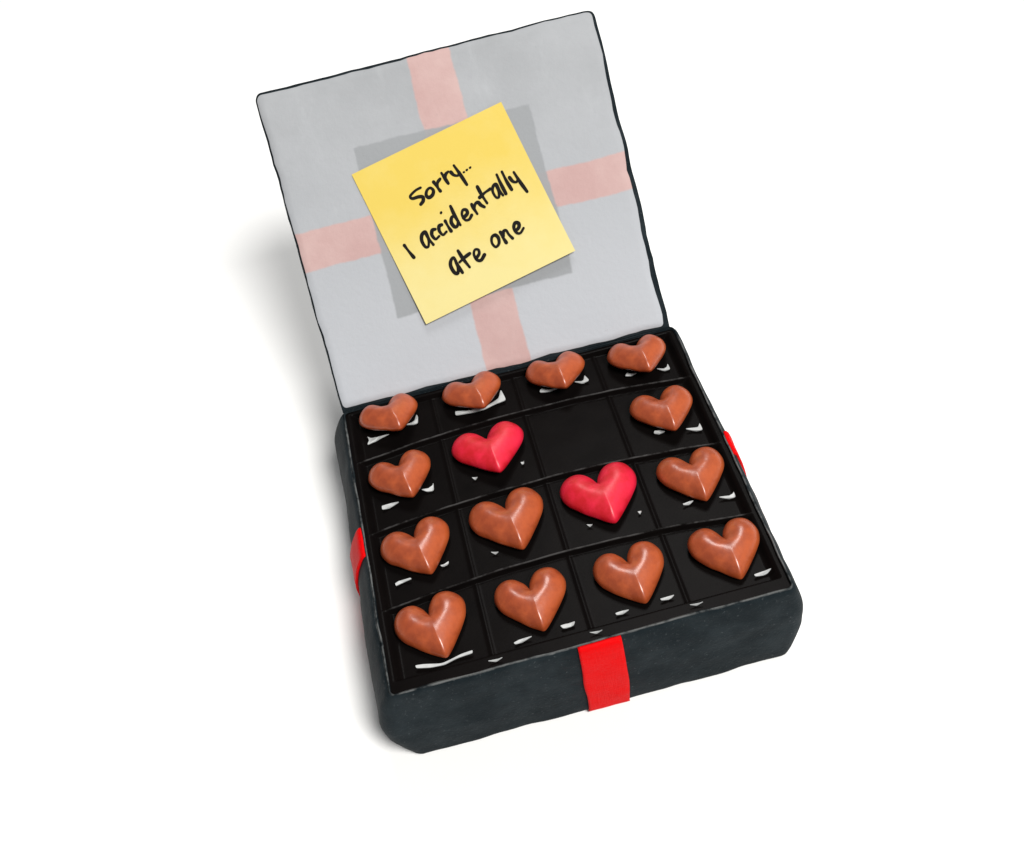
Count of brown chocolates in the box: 13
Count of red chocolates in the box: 2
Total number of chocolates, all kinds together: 15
